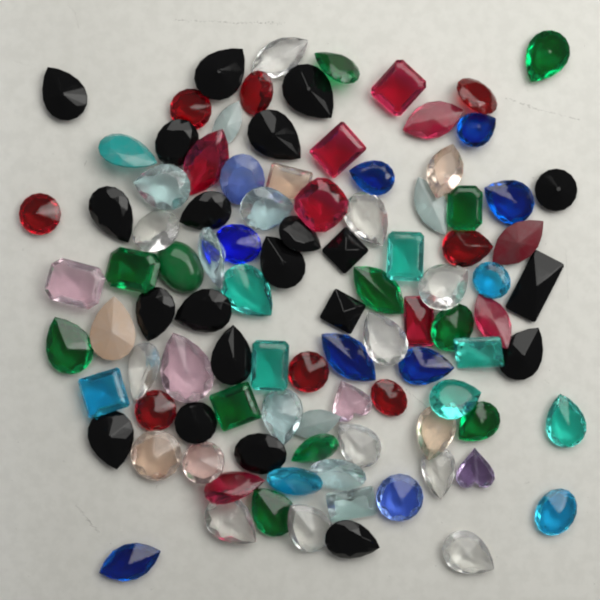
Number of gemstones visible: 100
